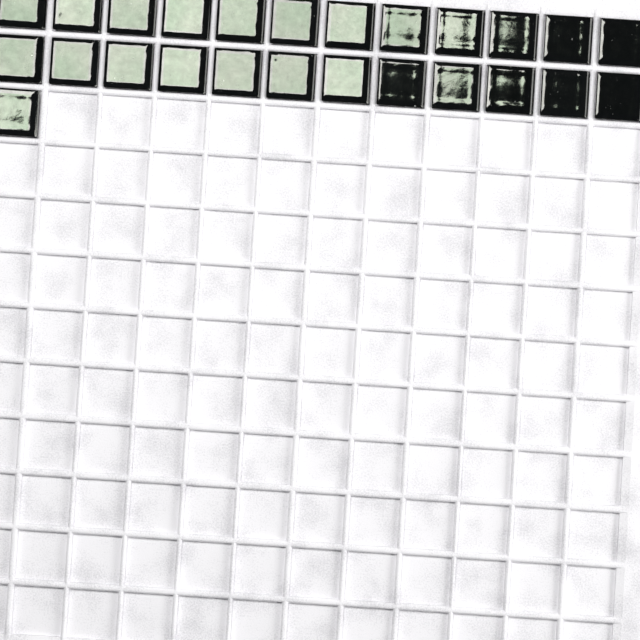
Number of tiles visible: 25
